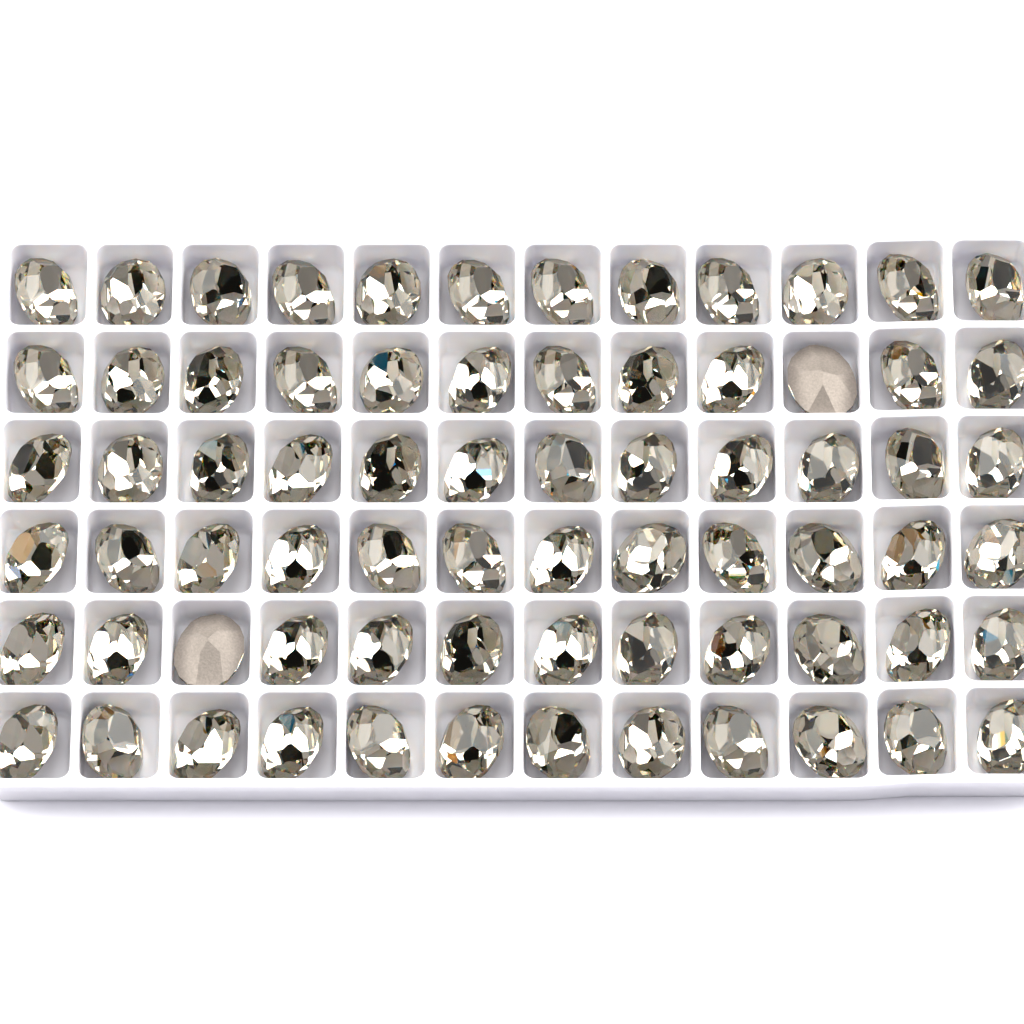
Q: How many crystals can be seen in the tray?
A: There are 72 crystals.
